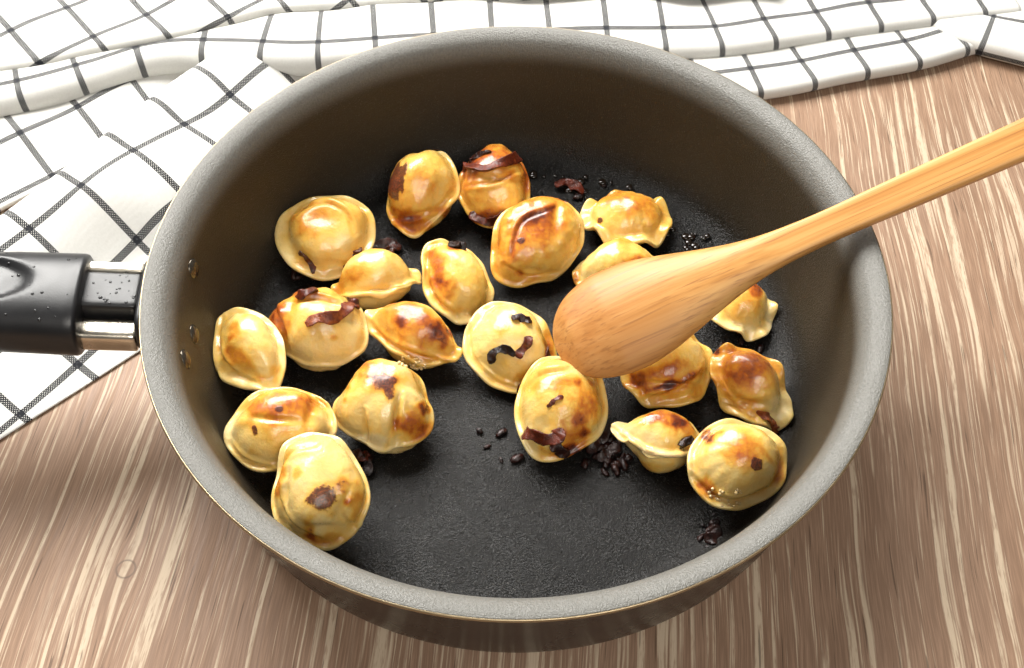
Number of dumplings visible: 21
